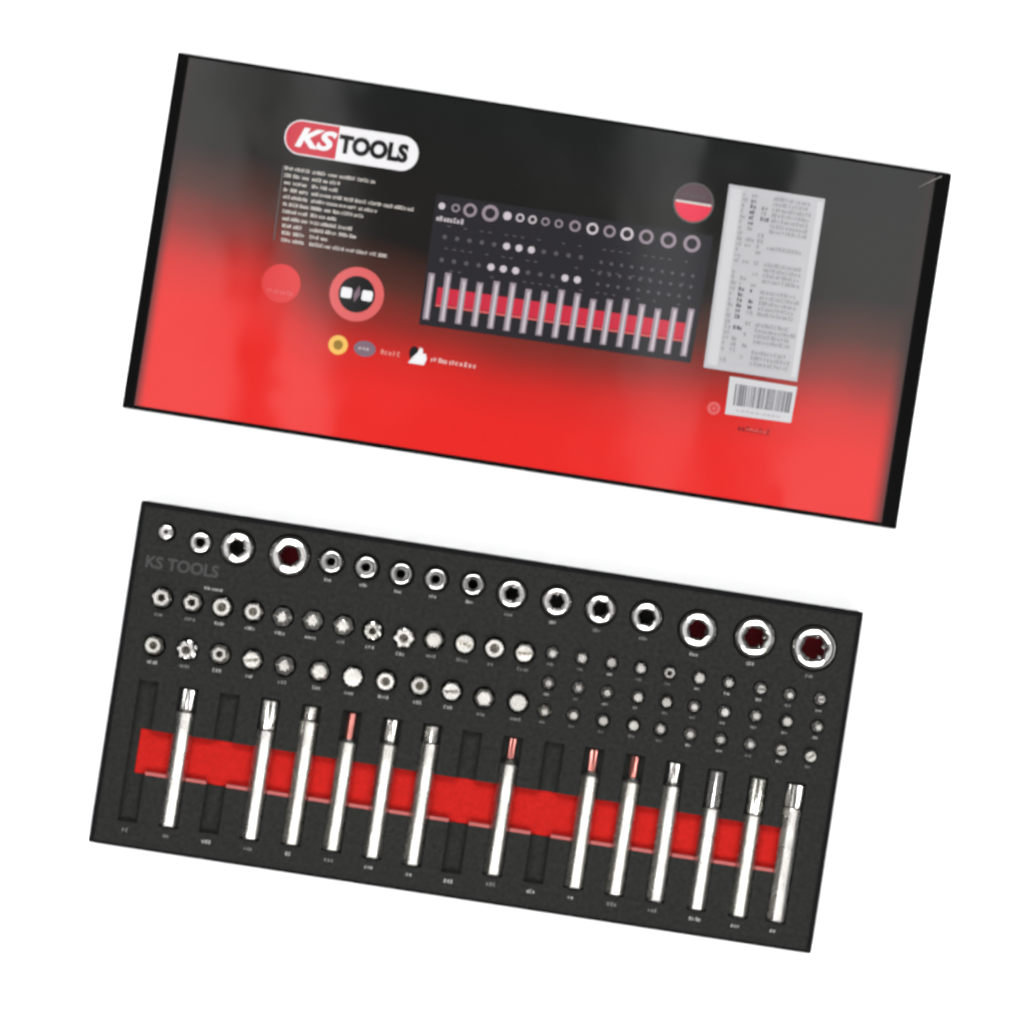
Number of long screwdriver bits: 13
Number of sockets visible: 16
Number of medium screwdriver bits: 25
